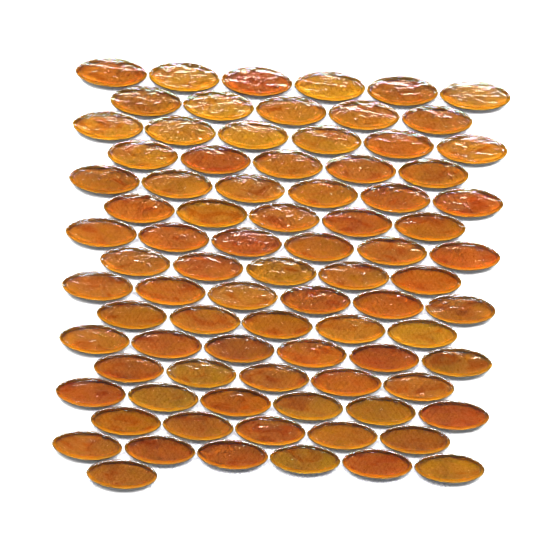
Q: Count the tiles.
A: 84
